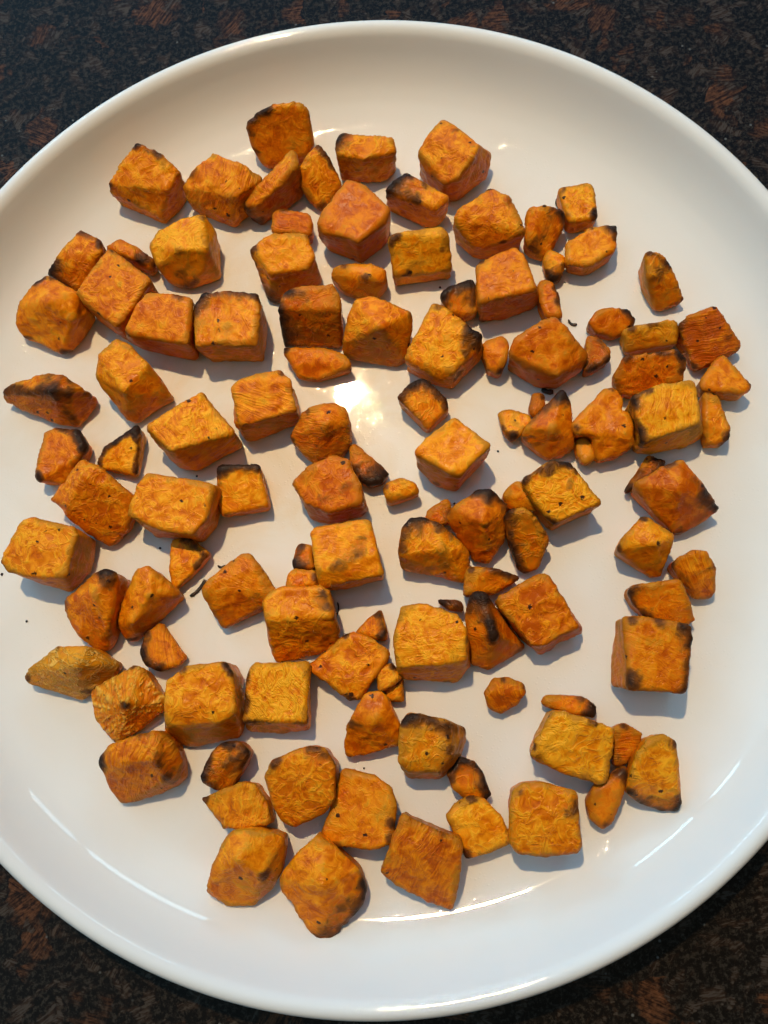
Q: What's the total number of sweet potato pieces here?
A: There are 117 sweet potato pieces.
